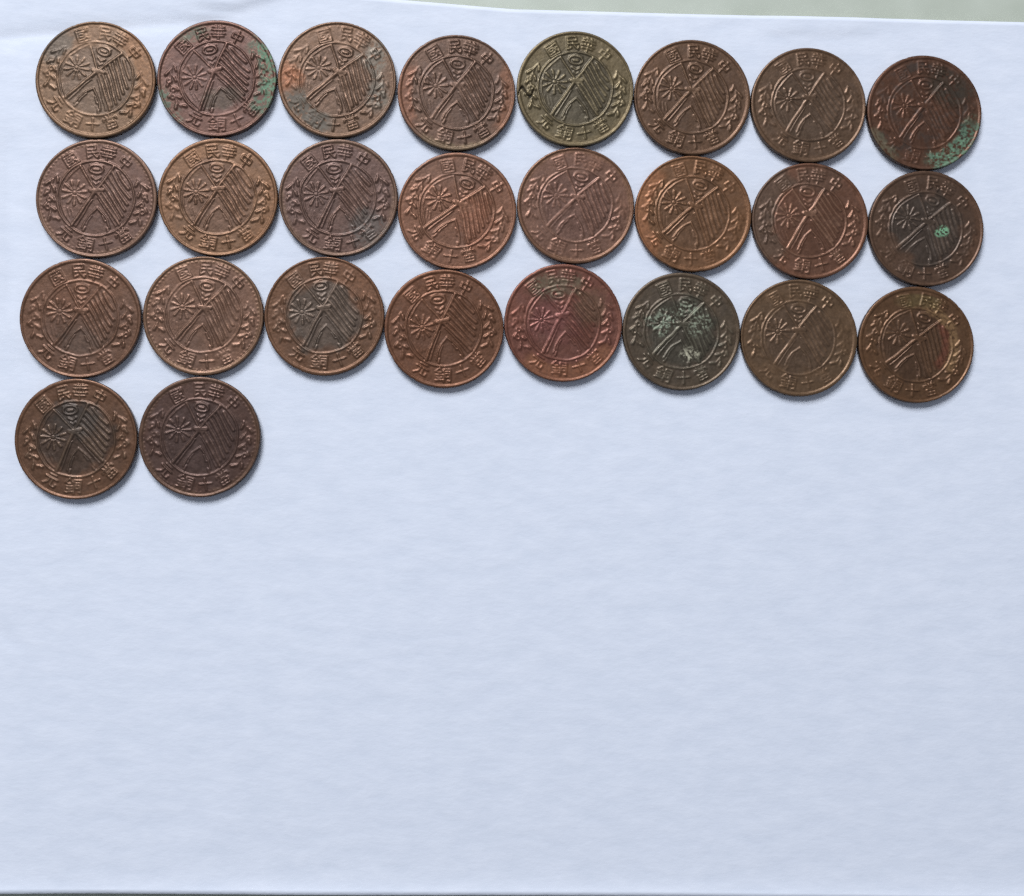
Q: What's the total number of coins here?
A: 26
